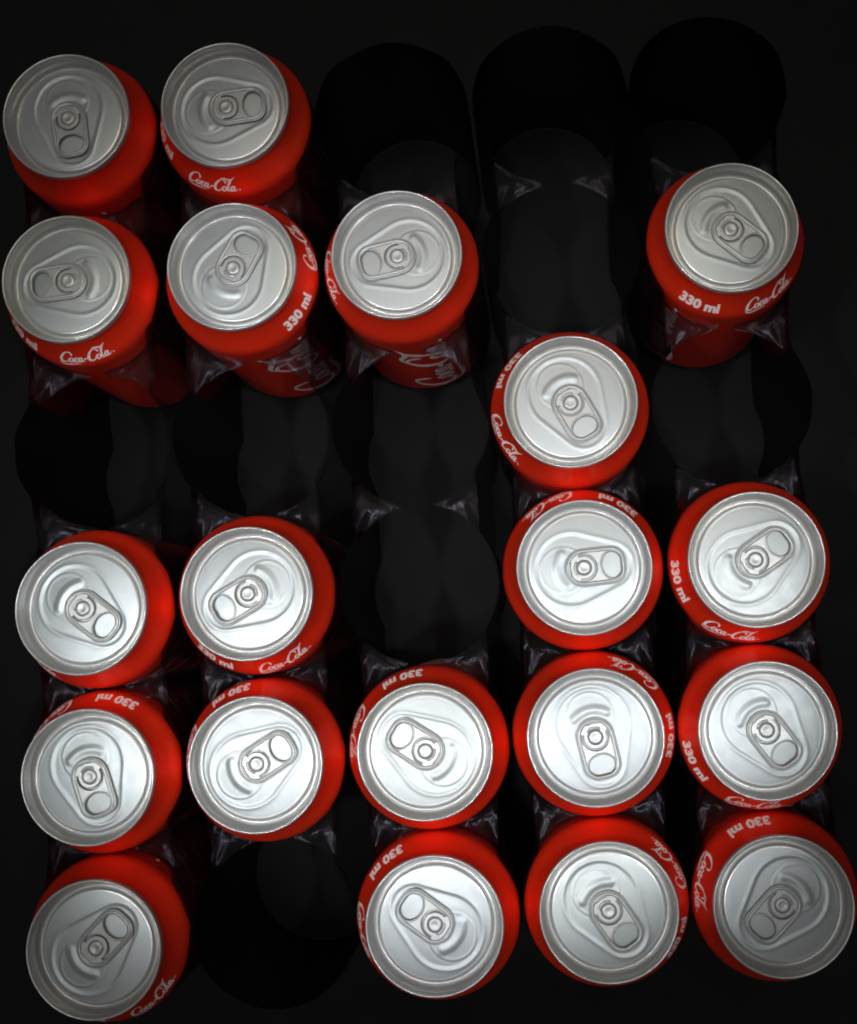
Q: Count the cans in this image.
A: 20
